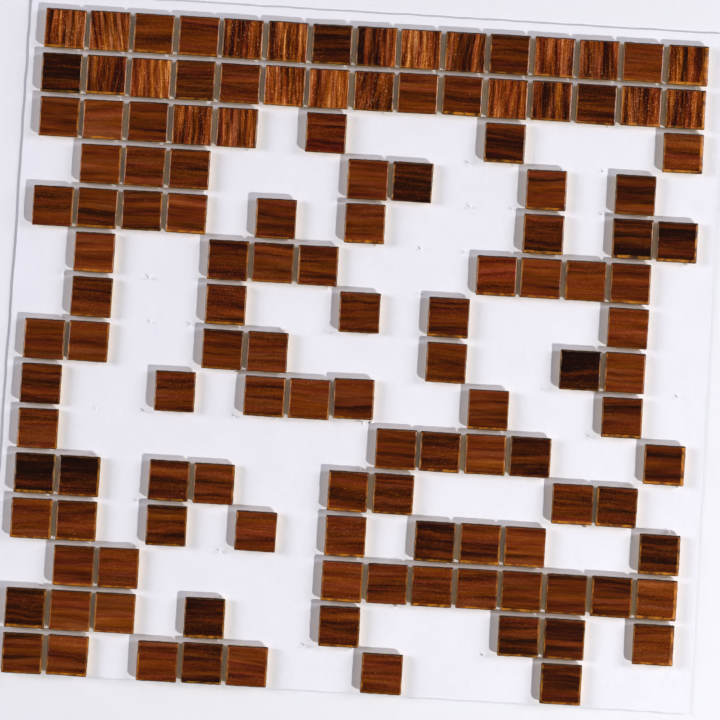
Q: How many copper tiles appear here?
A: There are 21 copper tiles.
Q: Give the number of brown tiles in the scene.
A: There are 108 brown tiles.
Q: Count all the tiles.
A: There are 129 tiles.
